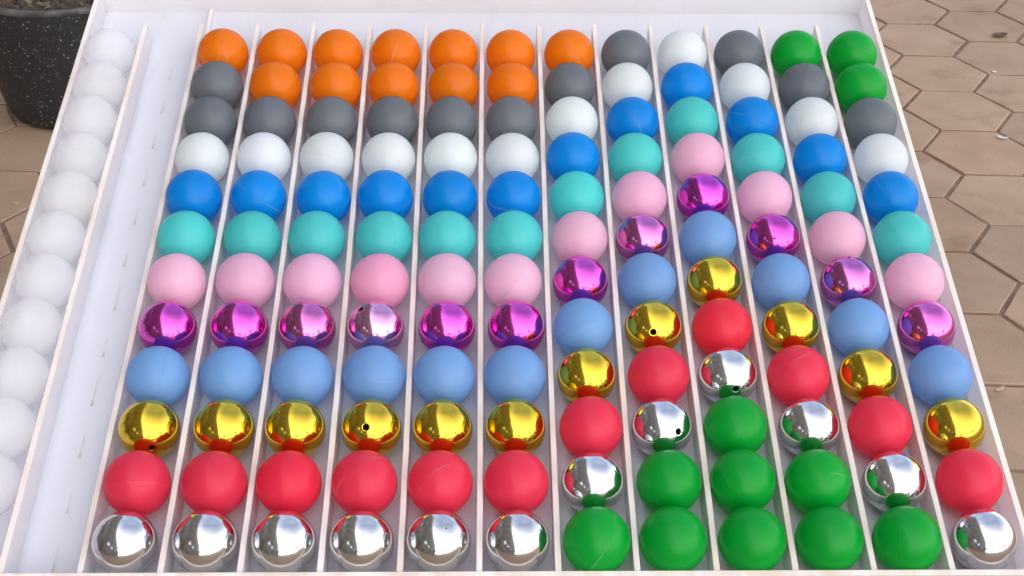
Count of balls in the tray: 155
